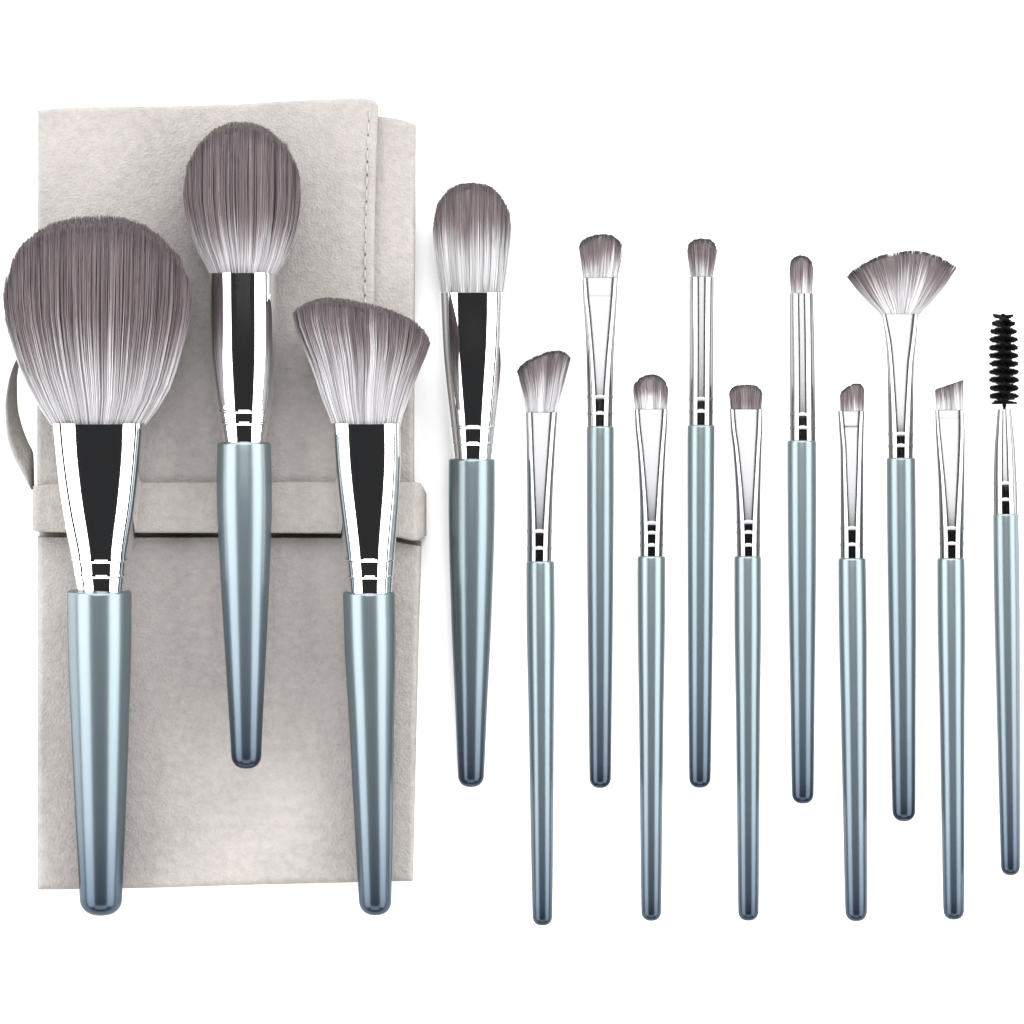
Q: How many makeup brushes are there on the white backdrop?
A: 14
